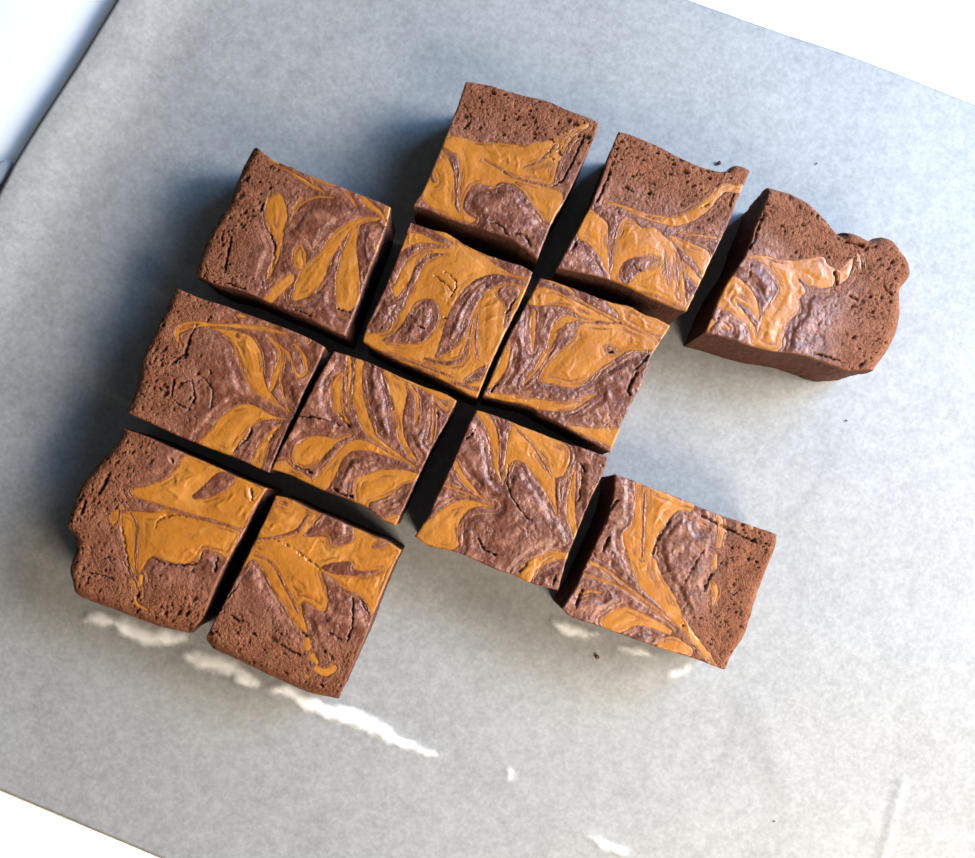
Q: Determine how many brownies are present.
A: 12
